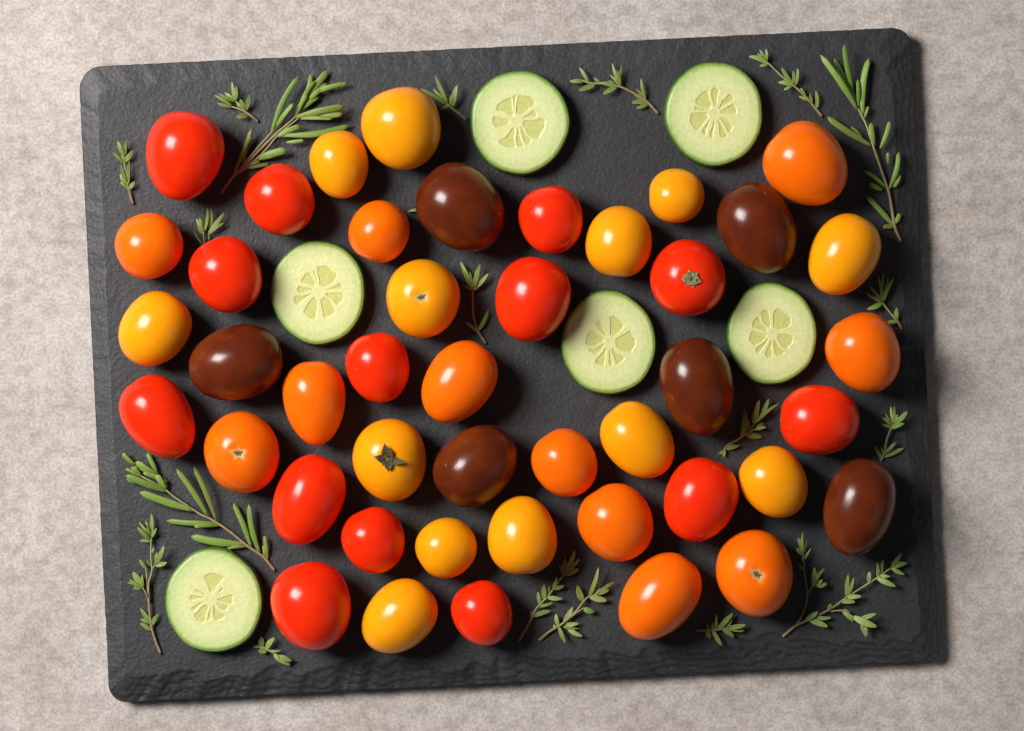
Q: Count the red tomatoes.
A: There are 14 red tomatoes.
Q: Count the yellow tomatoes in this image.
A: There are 13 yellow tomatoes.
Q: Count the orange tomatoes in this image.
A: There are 11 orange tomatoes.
